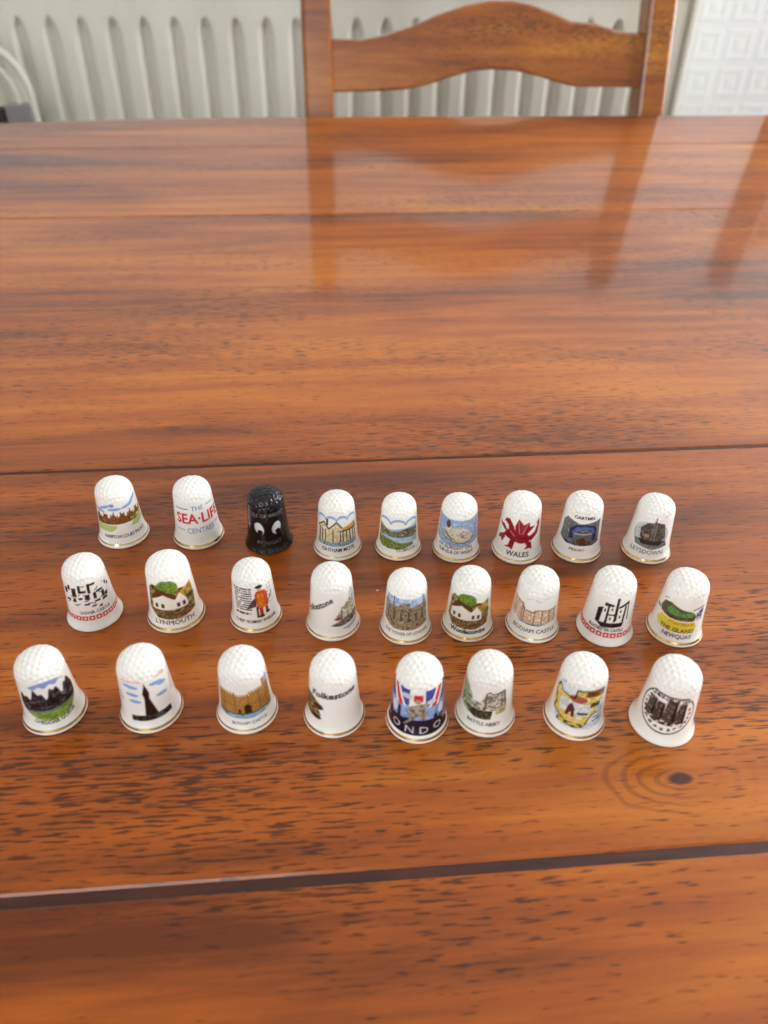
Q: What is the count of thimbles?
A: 26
